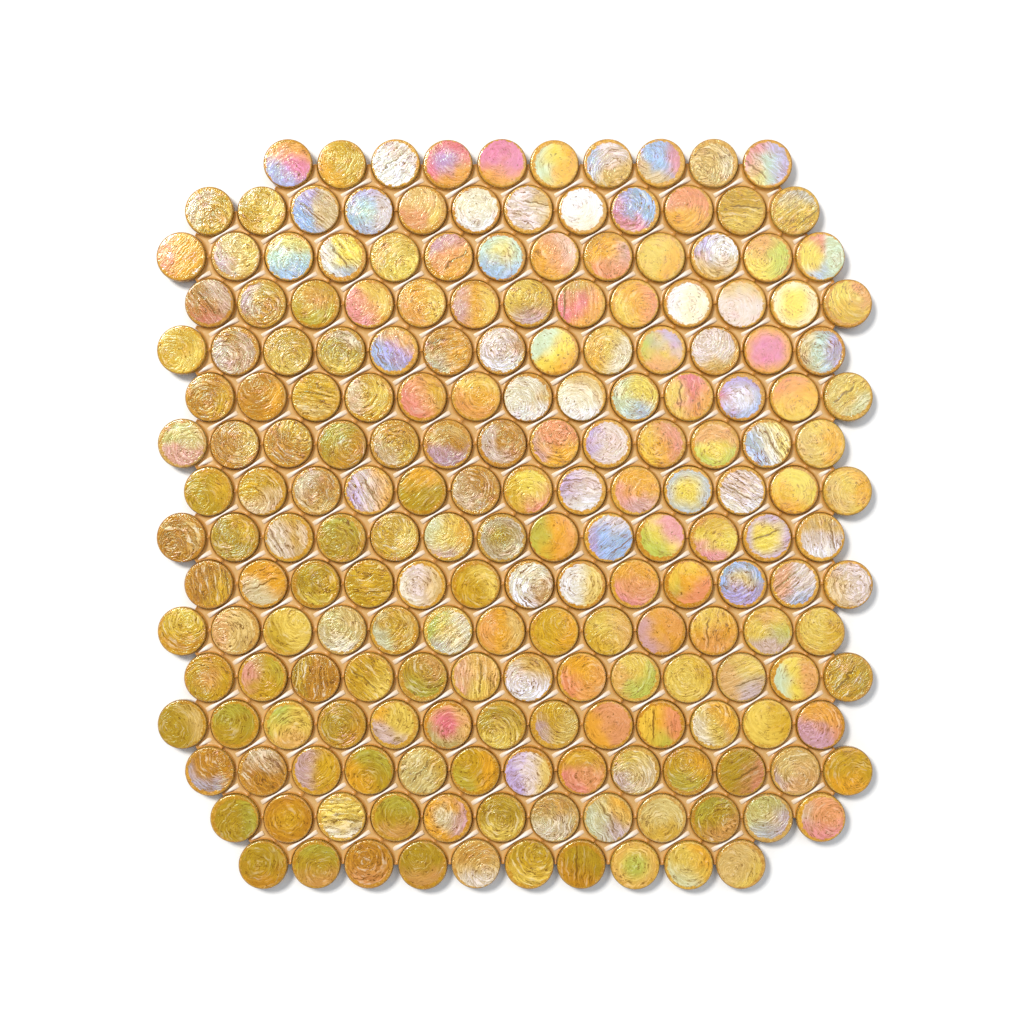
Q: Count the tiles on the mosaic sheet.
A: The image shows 200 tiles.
